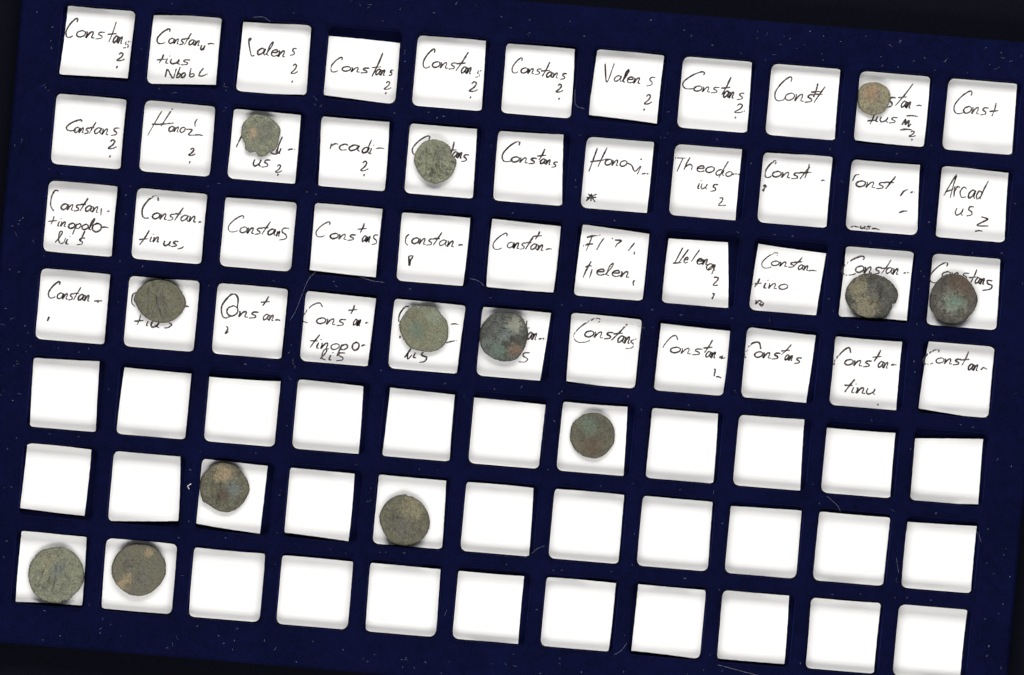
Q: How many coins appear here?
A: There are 13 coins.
